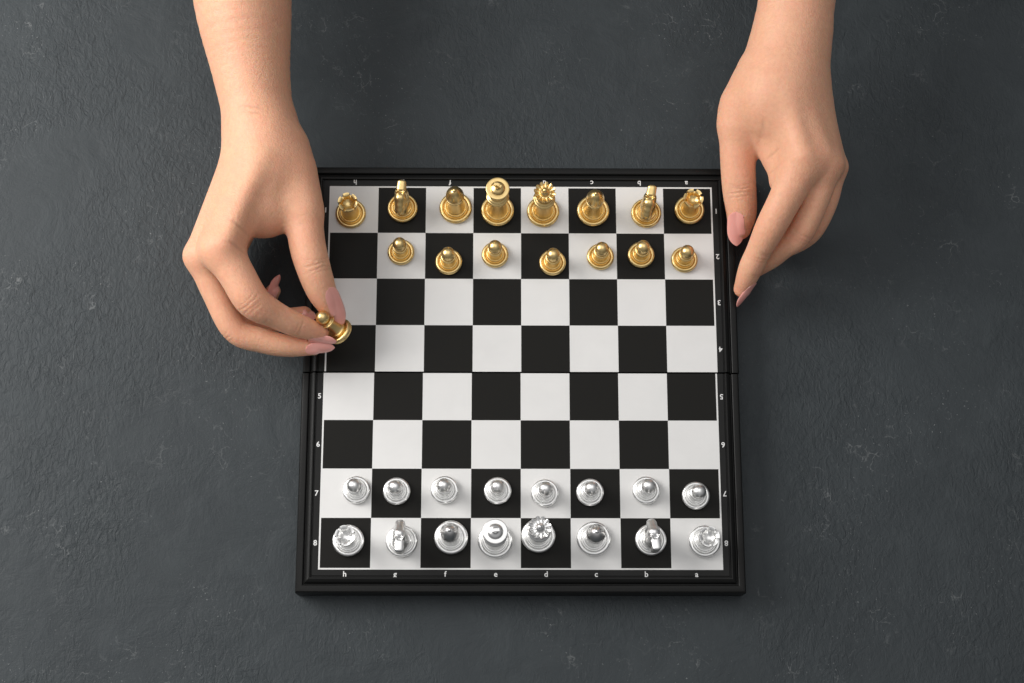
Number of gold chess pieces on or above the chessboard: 16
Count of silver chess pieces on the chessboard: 16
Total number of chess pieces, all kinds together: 32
